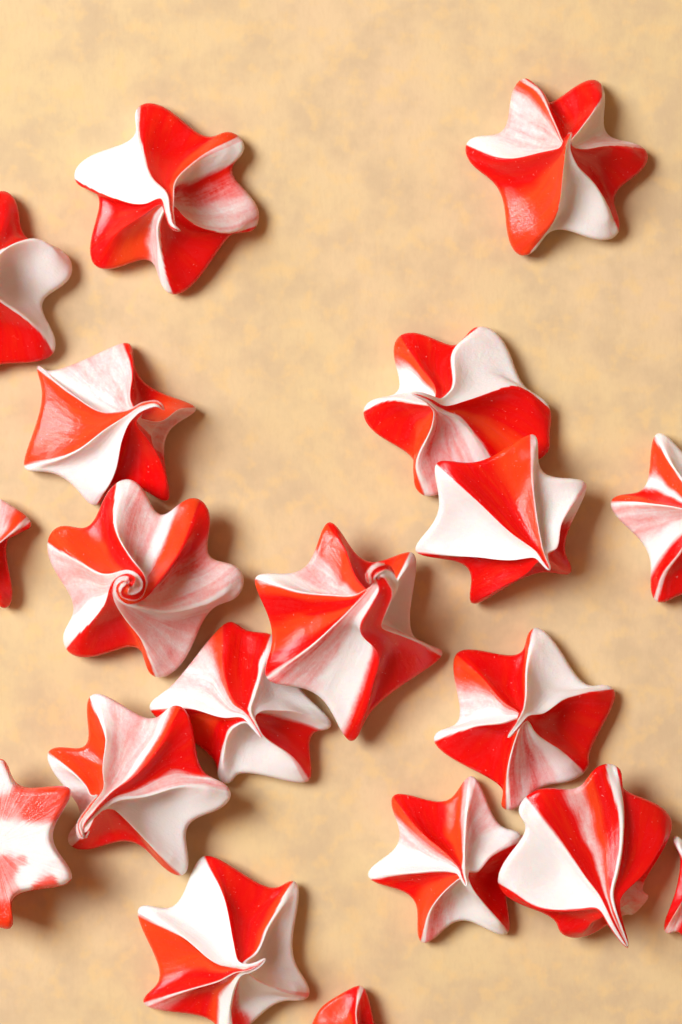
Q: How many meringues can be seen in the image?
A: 19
